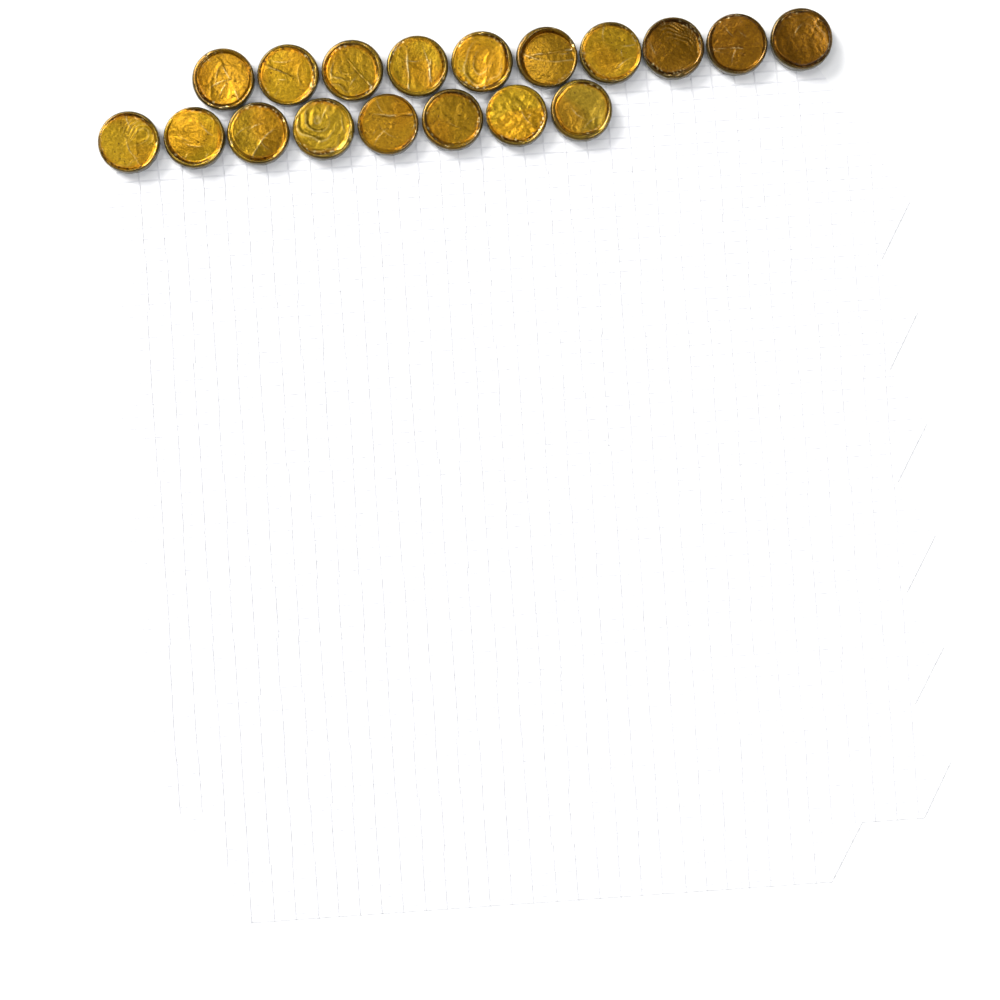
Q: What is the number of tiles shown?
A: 18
